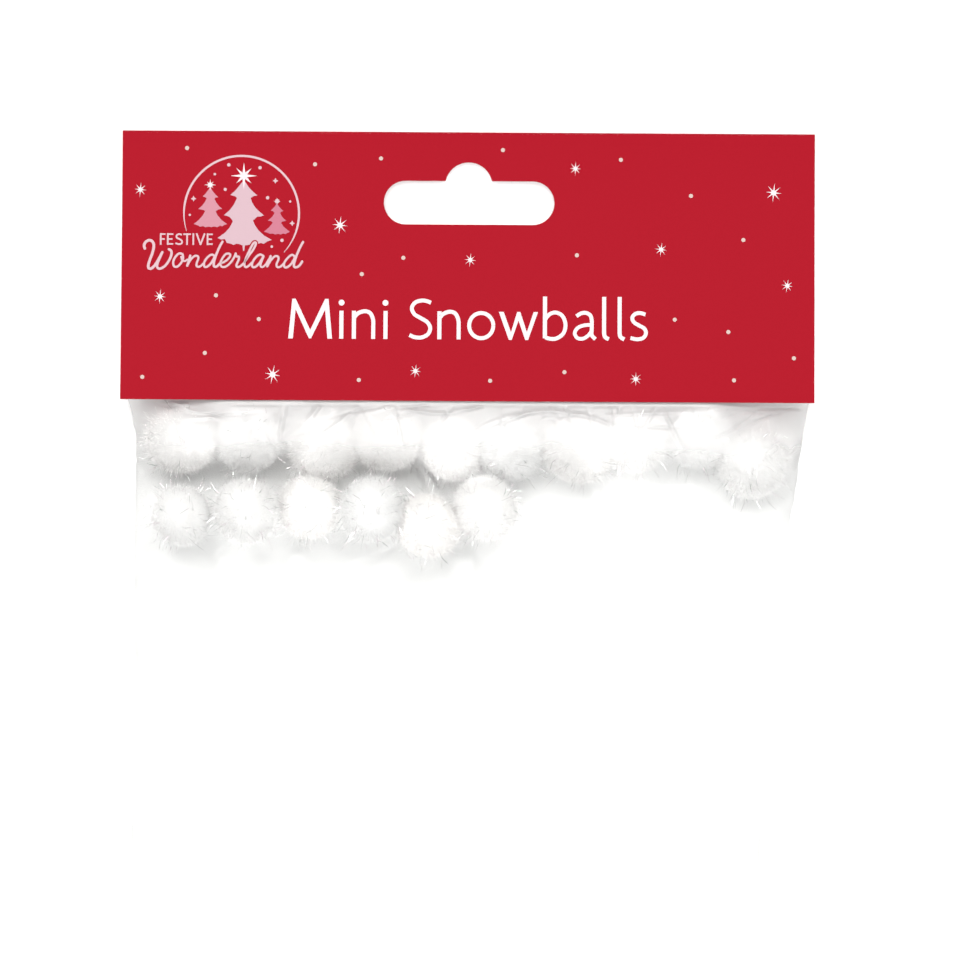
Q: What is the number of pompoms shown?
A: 16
